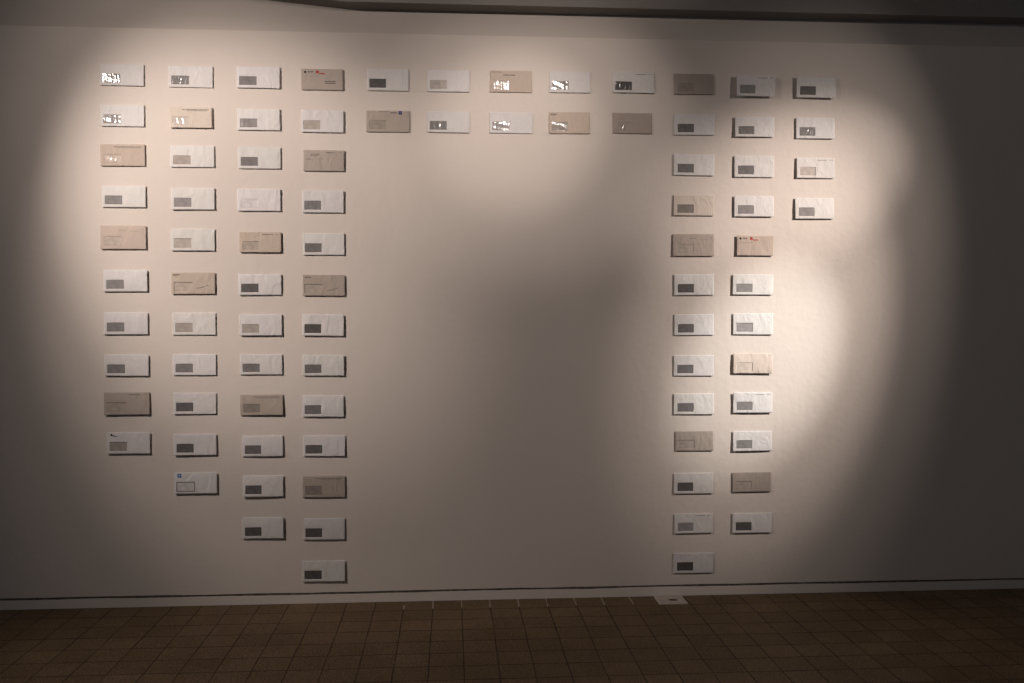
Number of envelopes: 85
